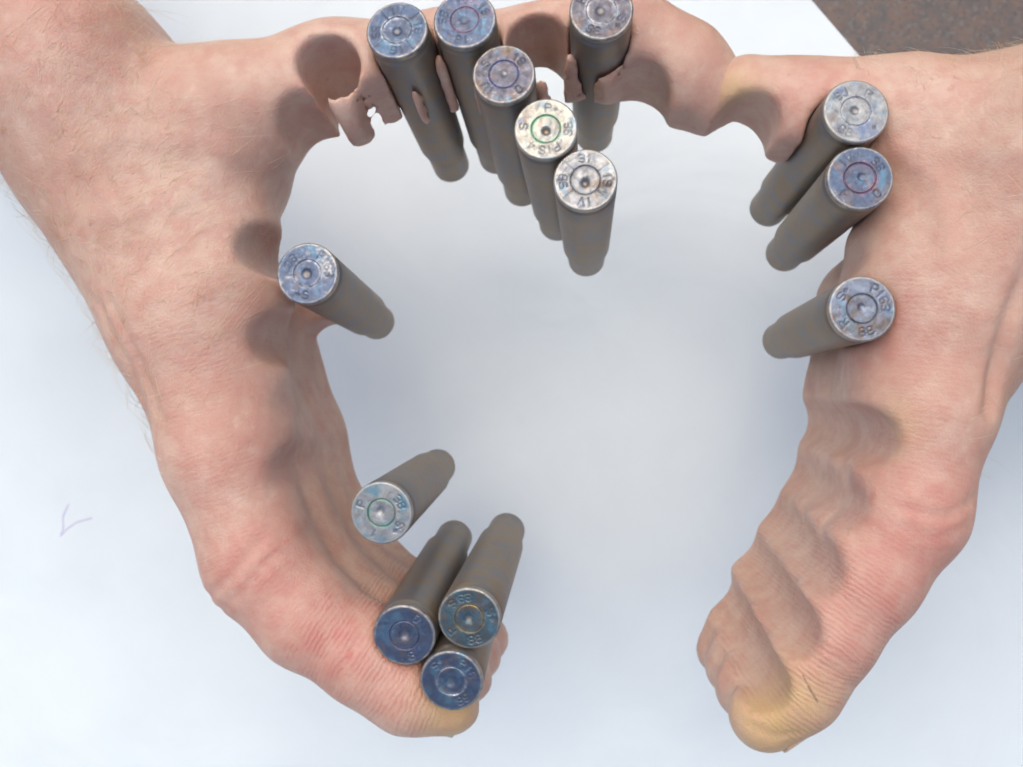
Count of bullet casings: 14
